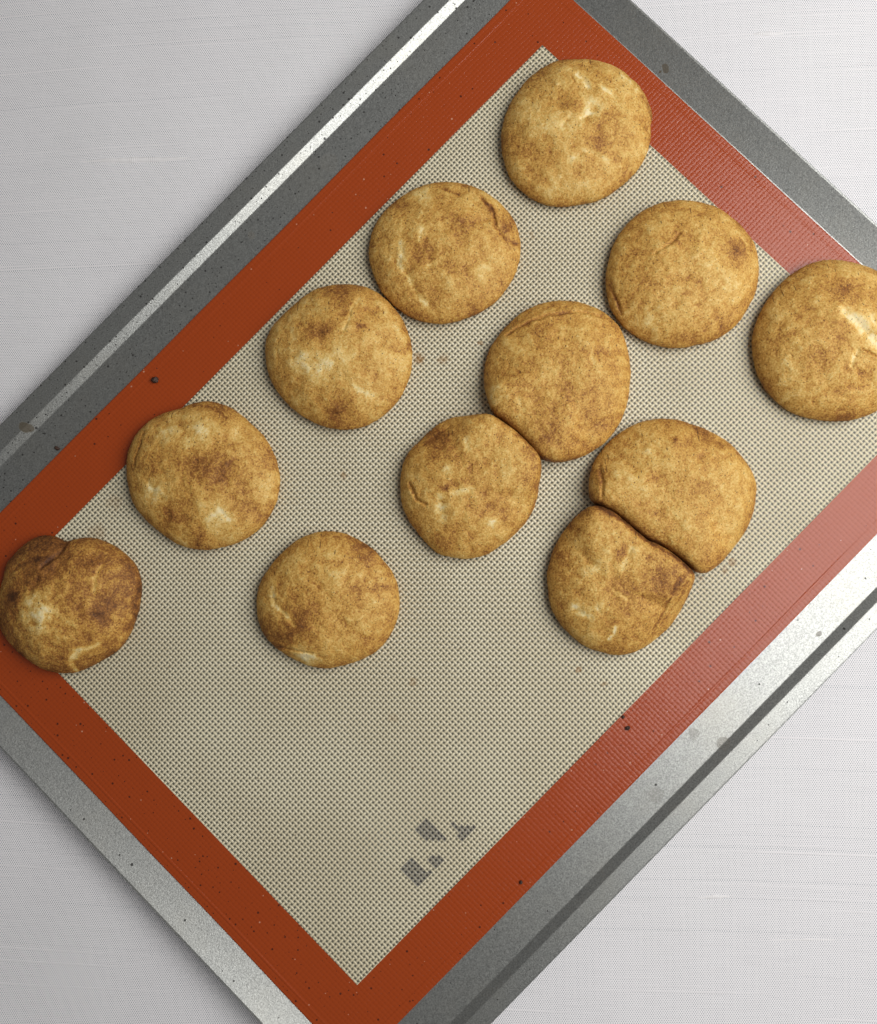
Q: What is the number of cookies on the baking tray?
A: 12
